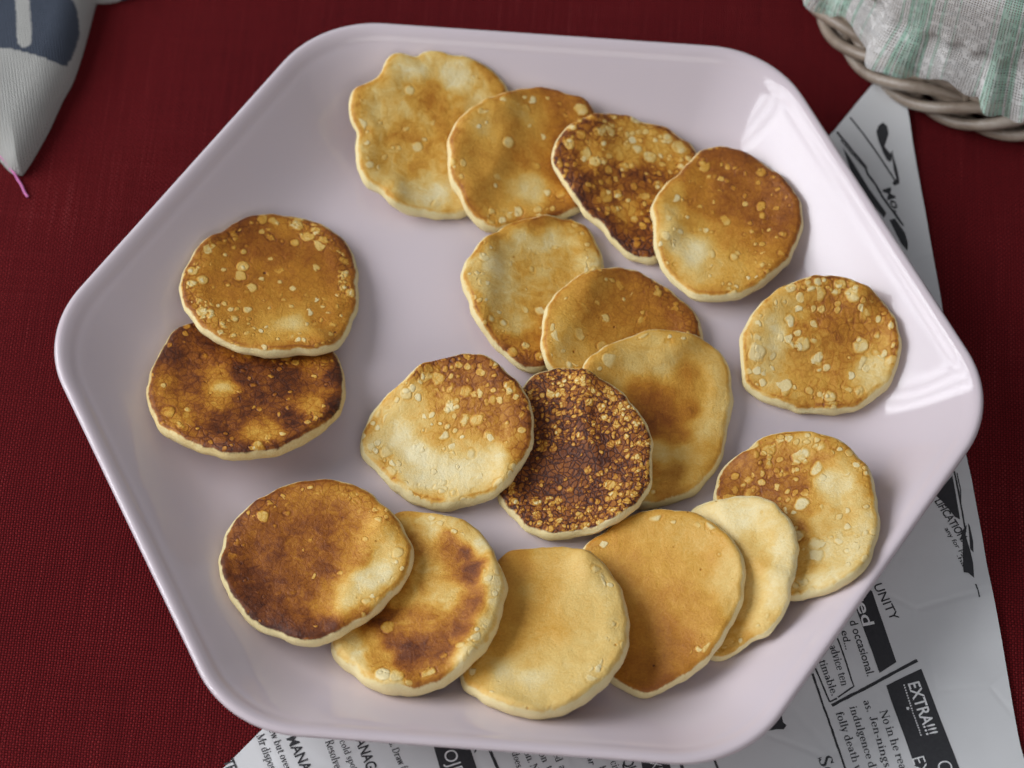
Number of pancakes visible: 18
